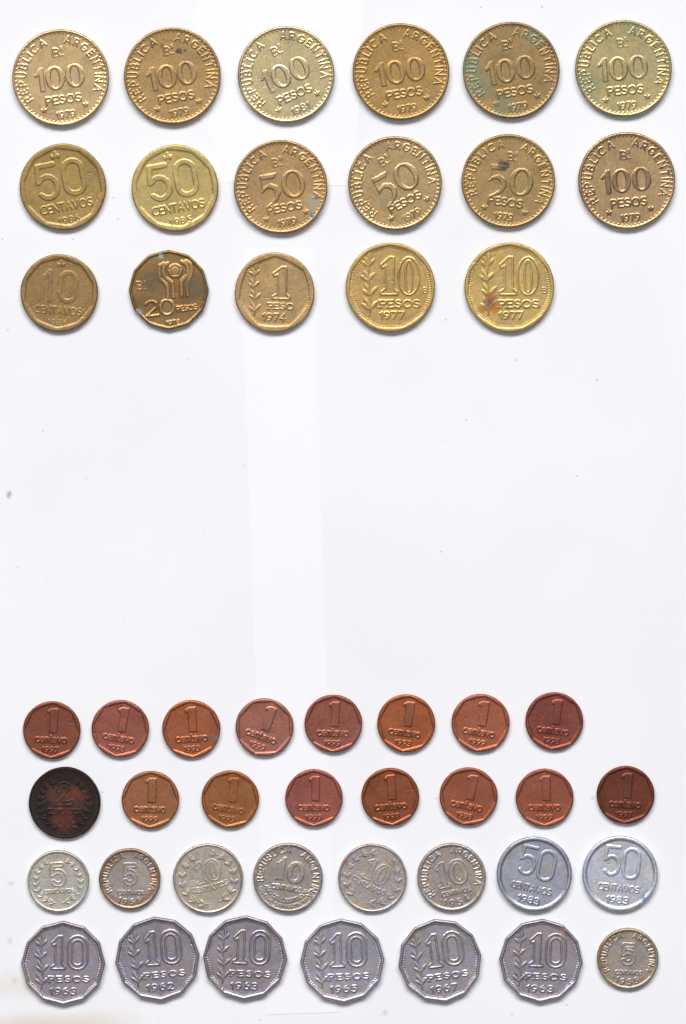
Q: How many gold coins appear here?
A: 17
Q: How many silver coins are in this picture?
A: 15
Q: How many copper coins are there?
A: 15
